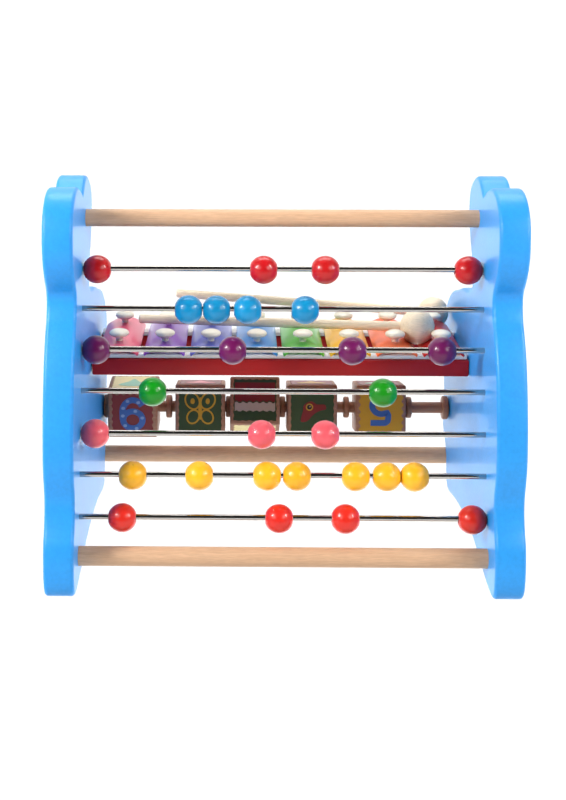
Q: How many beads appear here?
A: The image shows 28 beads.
